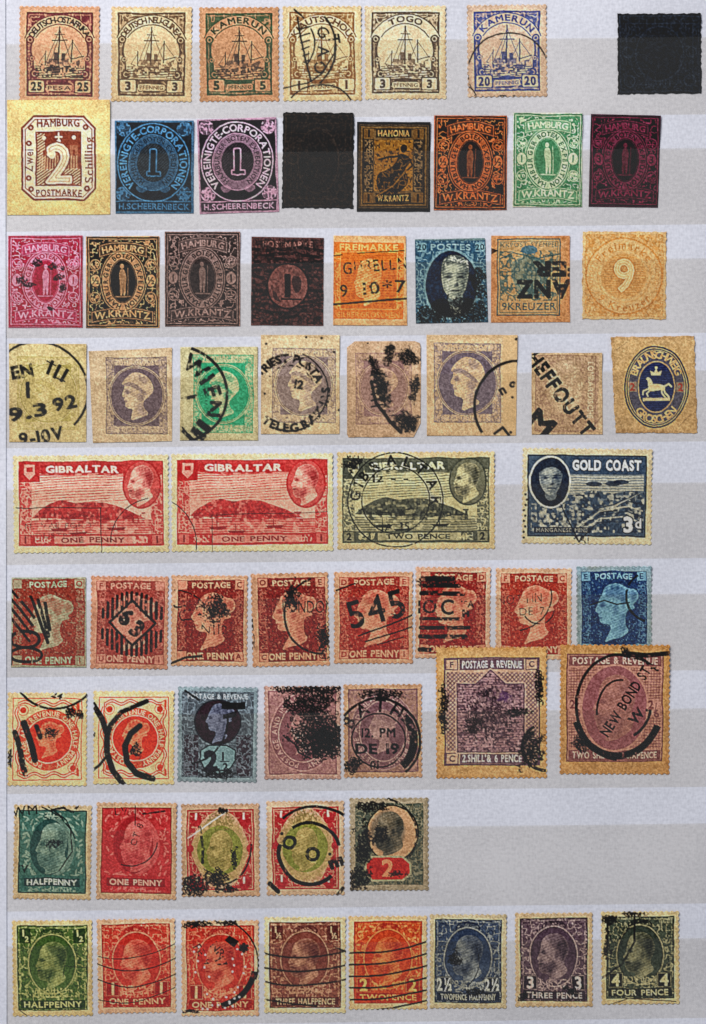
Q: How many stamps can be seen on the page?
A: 63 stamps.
